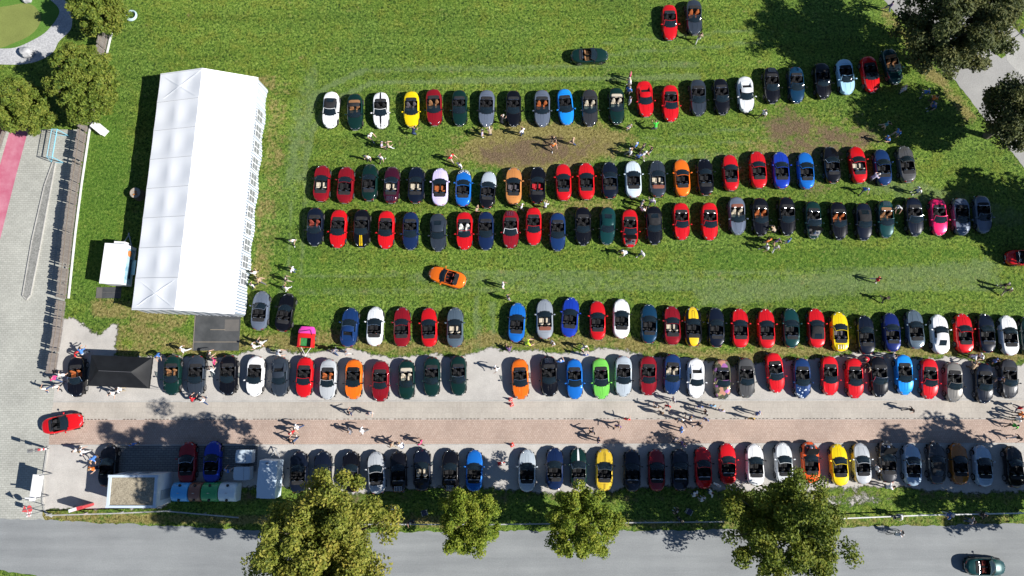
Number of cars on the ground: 176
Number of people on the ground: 161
